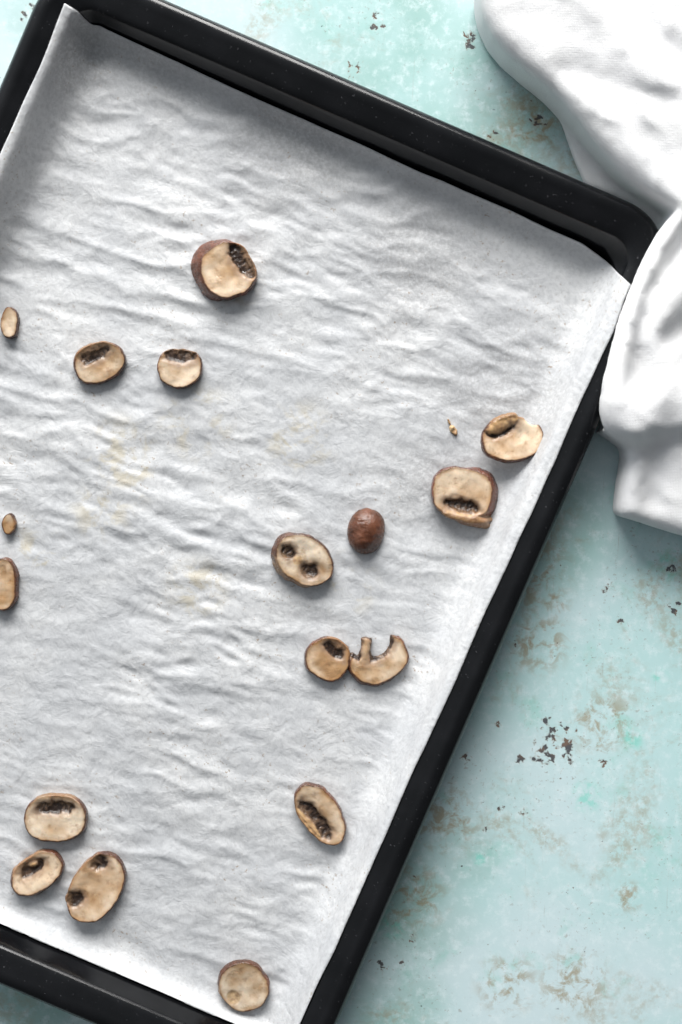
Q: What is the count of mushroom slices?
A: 17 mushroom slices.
